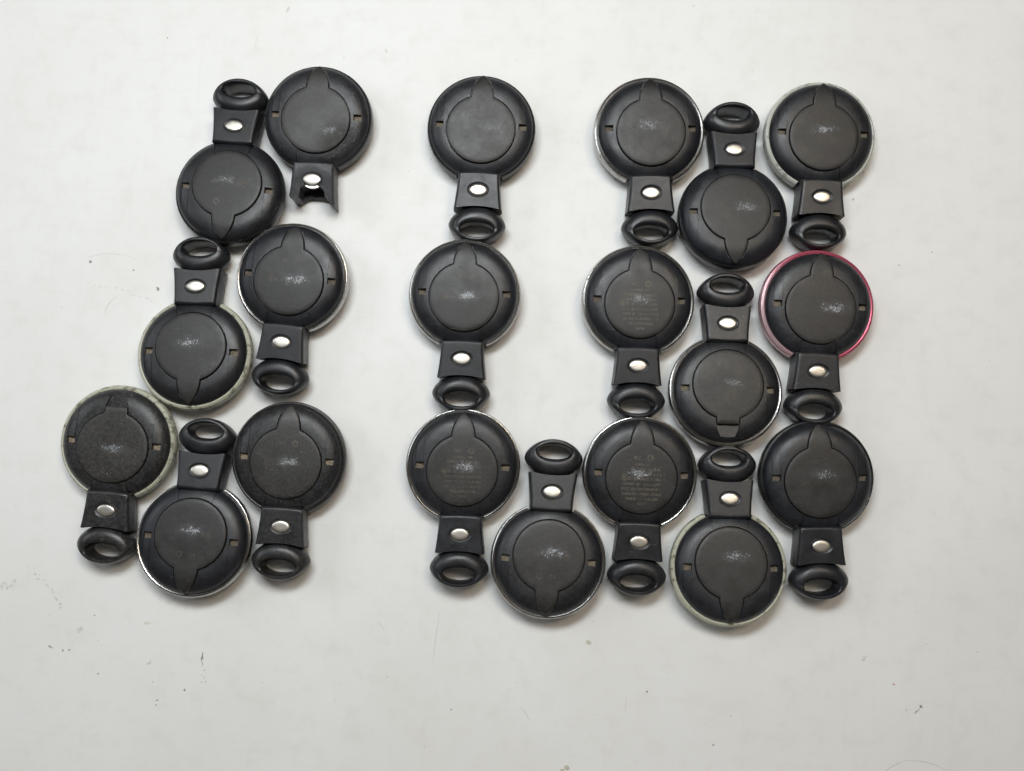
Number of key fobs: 20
